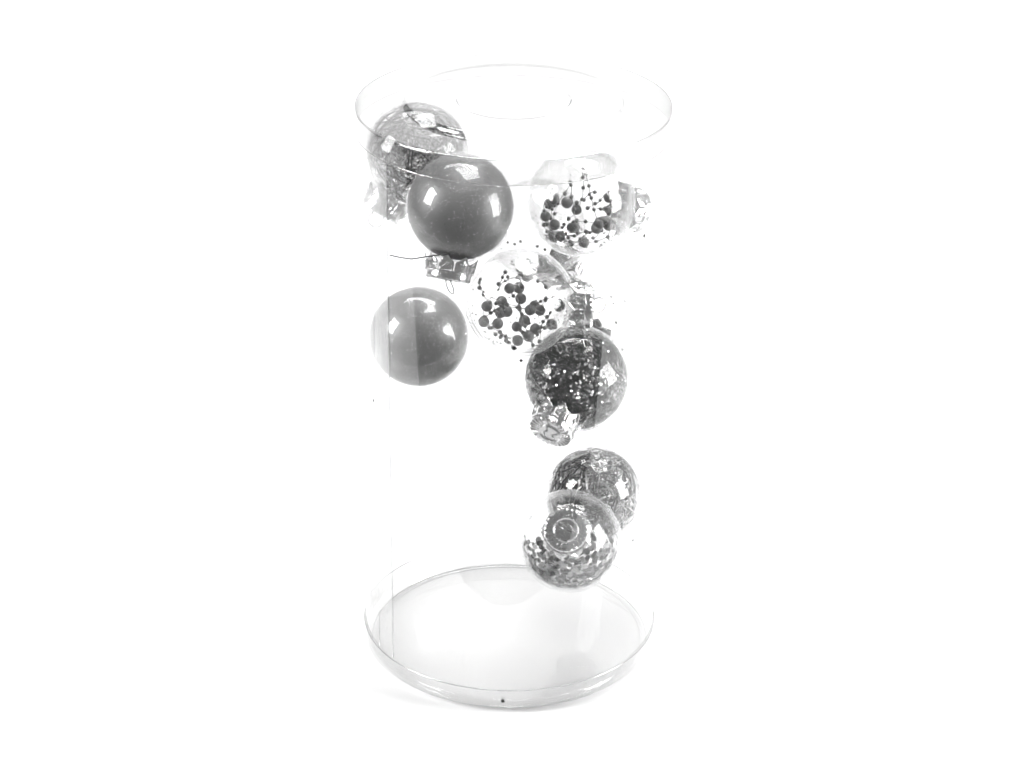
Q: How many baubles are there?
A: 10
